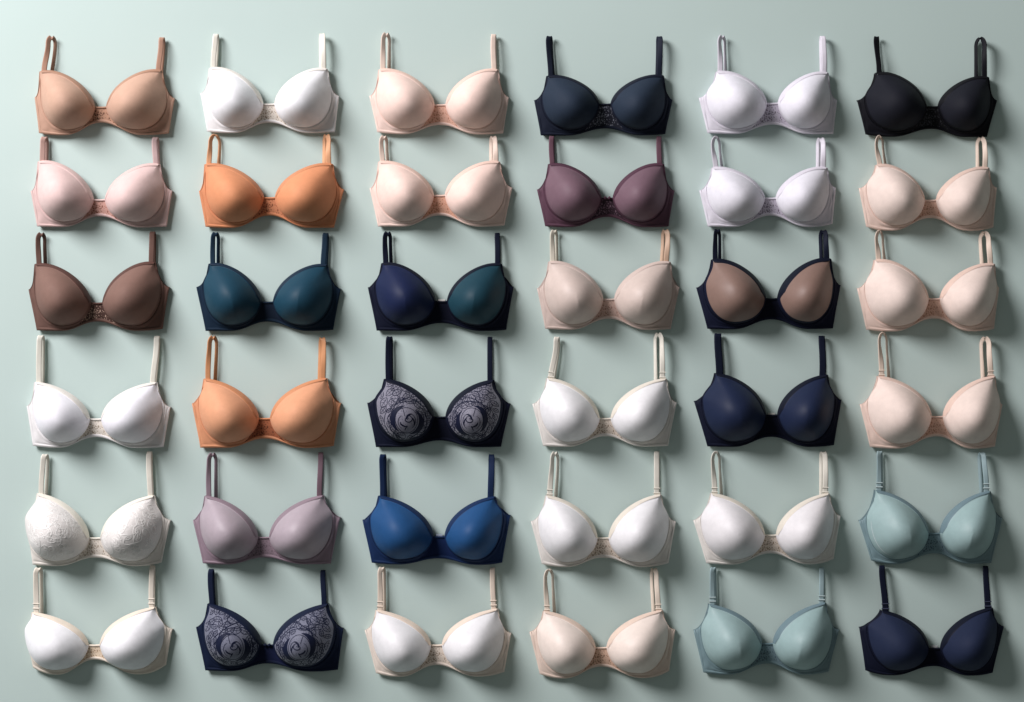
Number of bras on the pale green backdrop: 36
